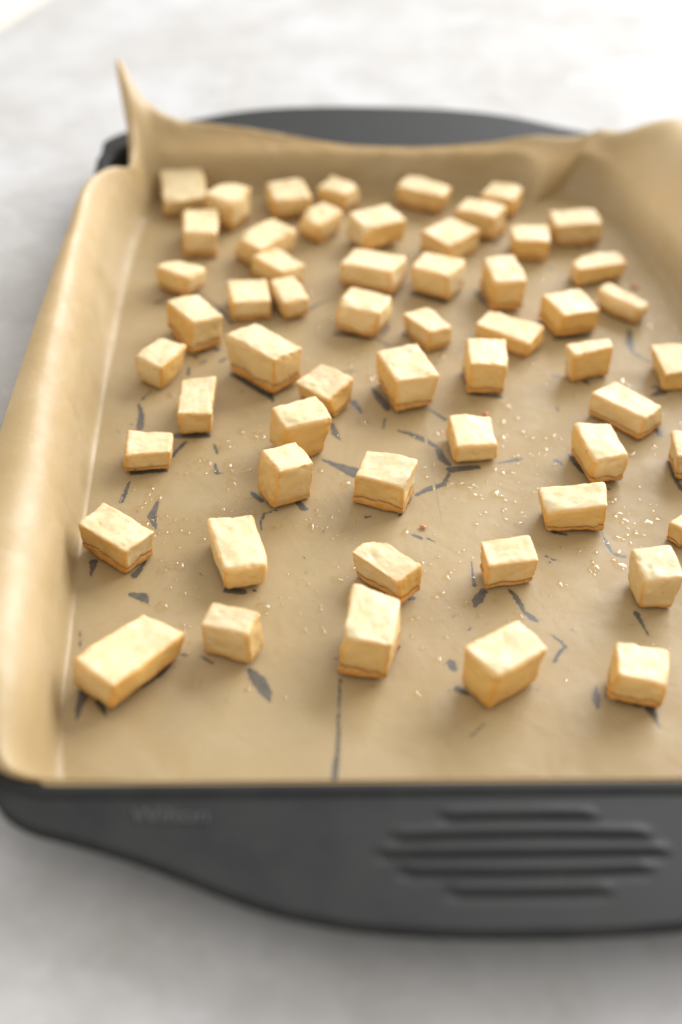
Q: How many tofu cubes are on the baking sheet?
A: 56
